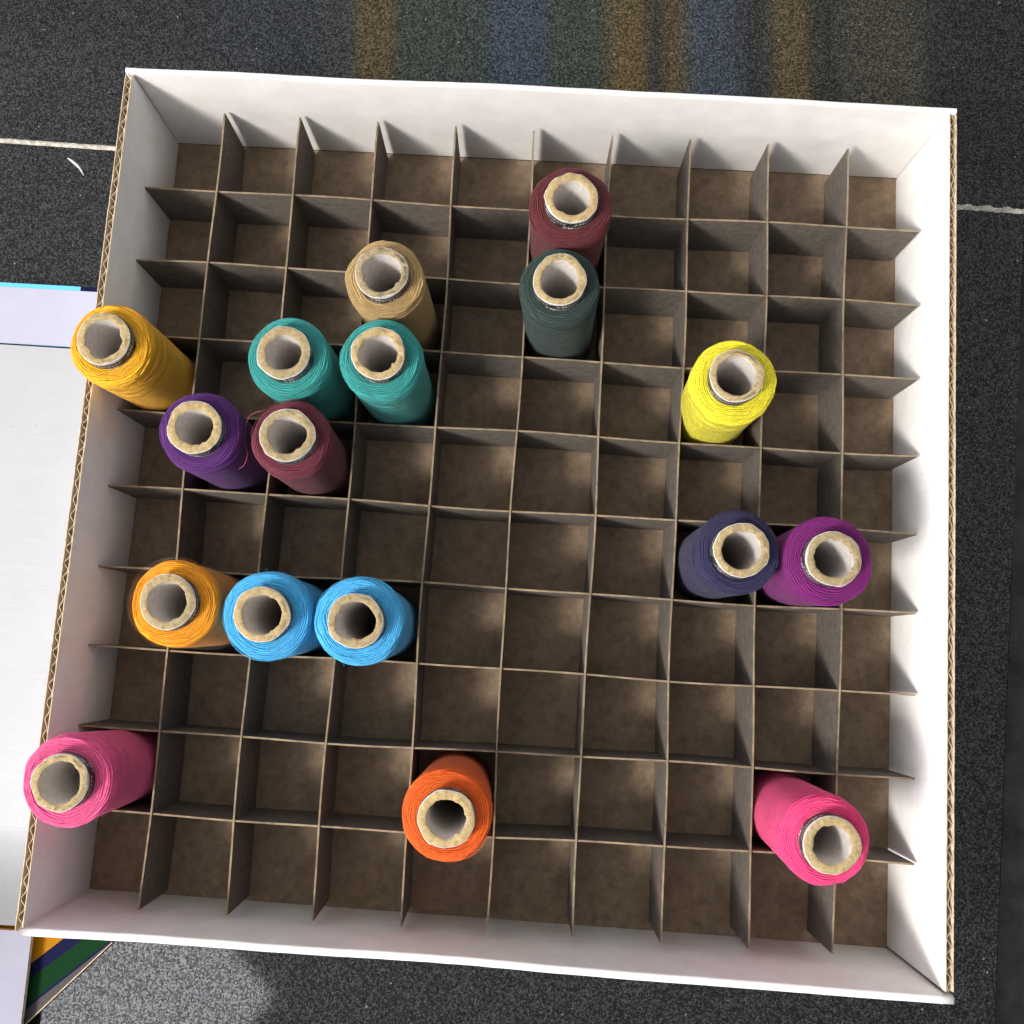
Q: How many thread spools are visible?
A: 17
